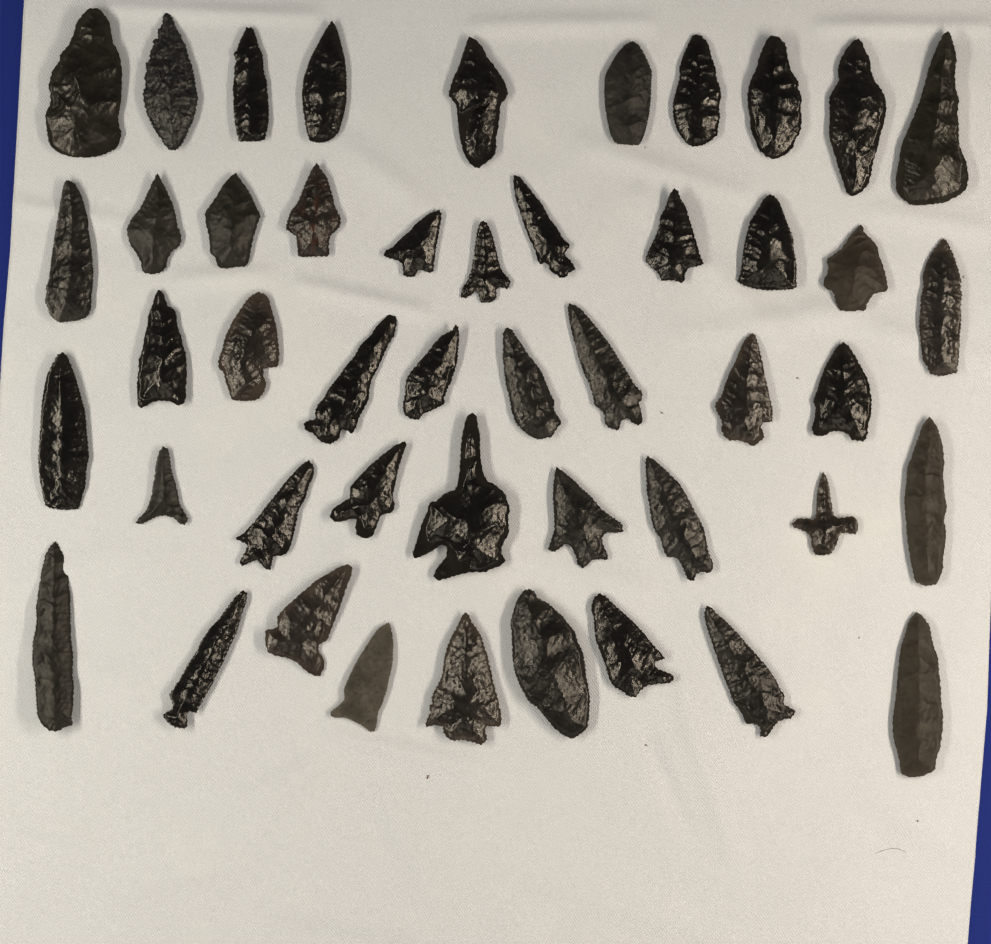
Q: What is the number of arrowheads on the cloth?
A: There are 47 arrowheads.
